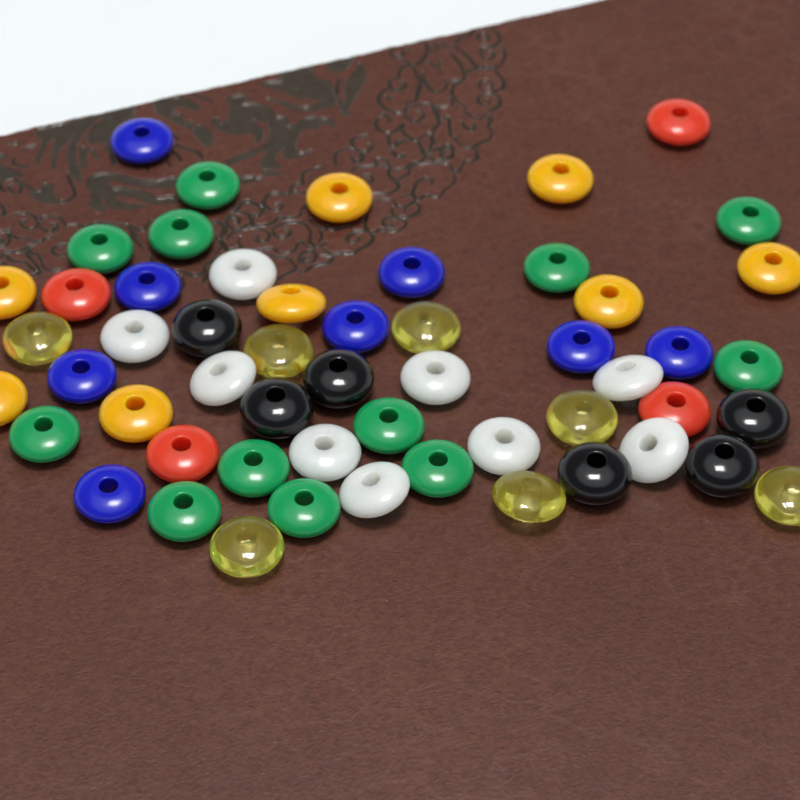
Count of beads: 54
